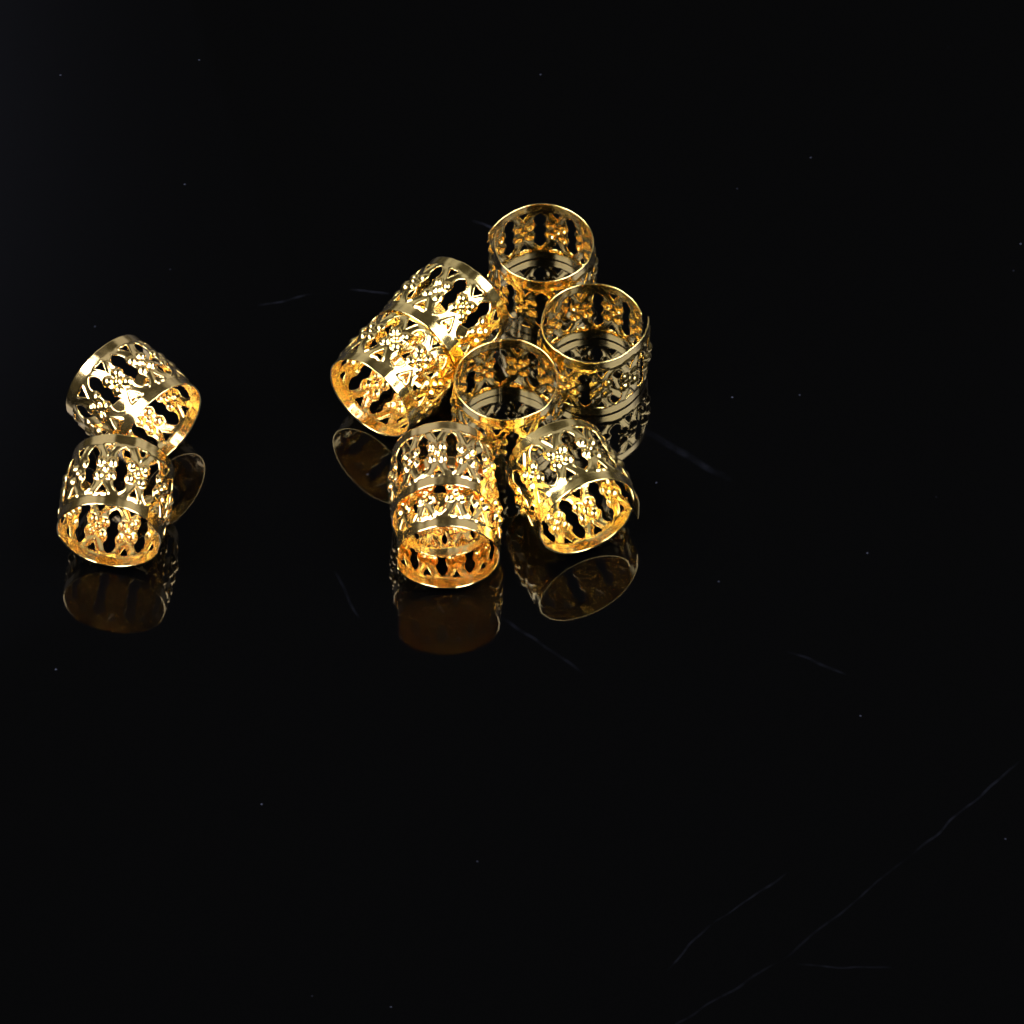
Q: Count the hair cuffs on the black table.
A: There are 10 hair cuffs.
